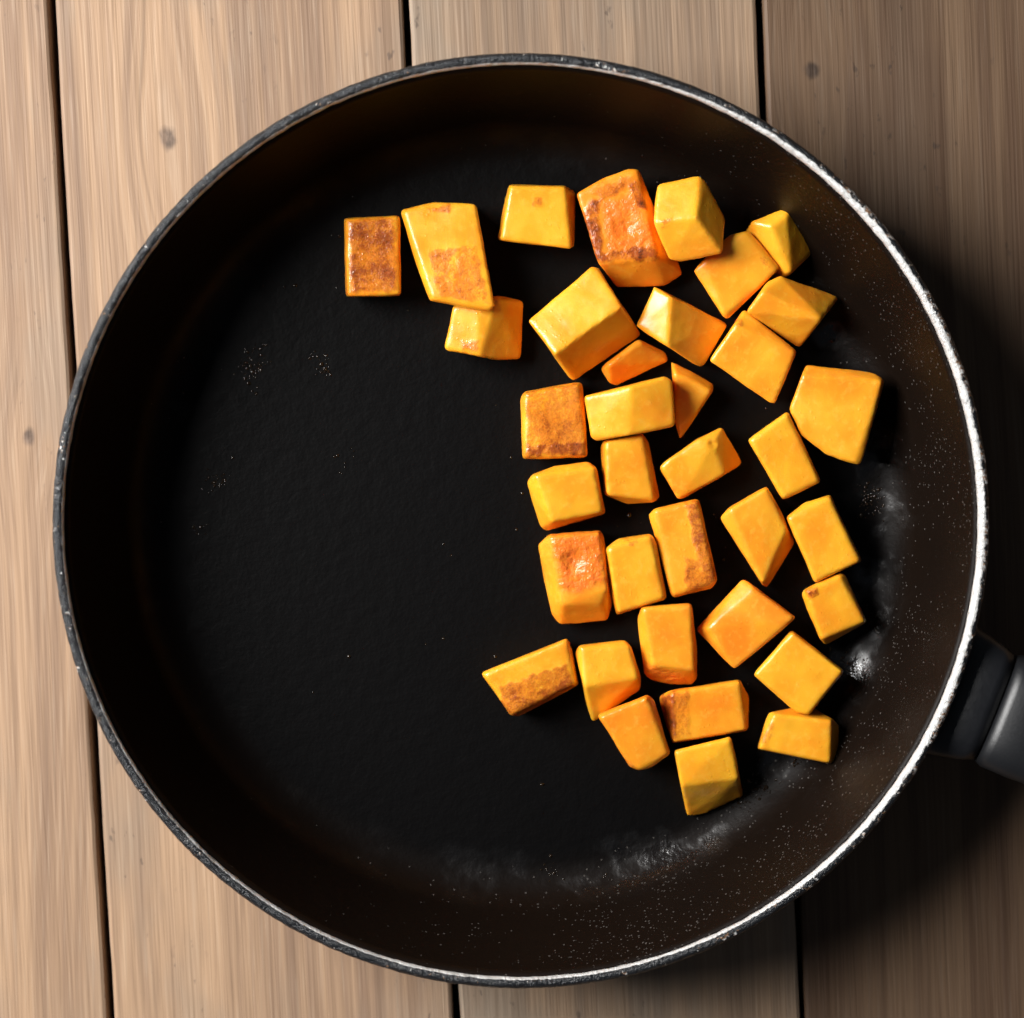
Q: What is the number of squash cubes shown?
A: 36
